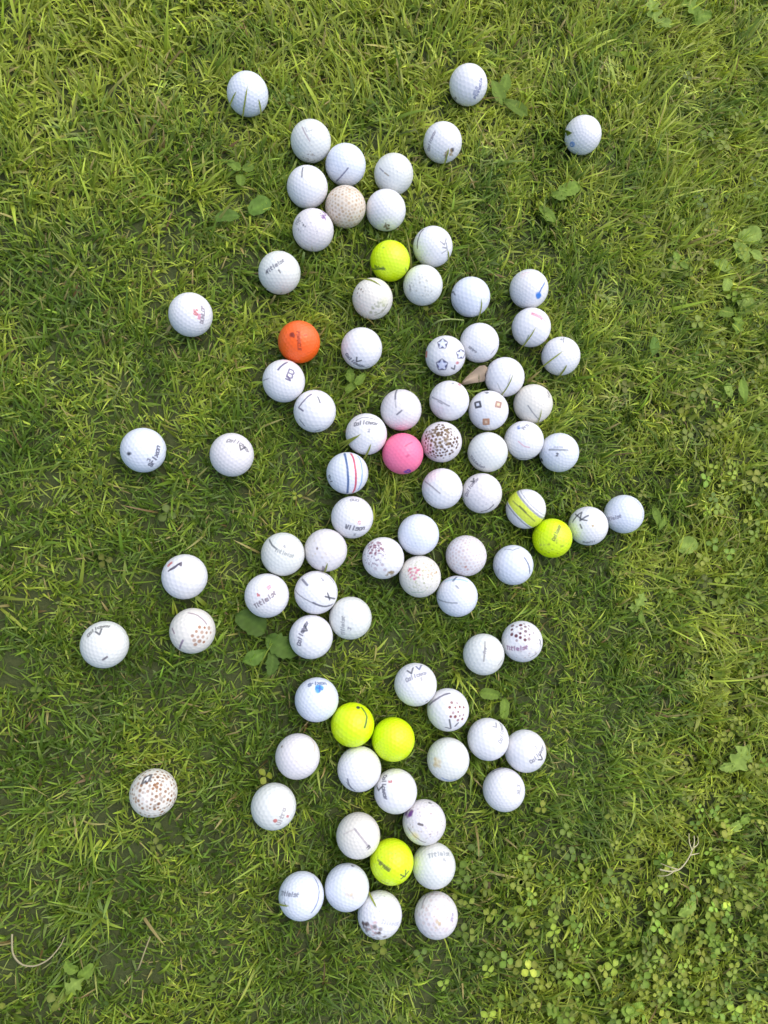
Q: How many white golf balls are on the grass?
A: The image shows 80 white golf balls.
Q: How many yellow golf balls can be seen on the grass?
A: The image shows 5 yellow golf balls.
